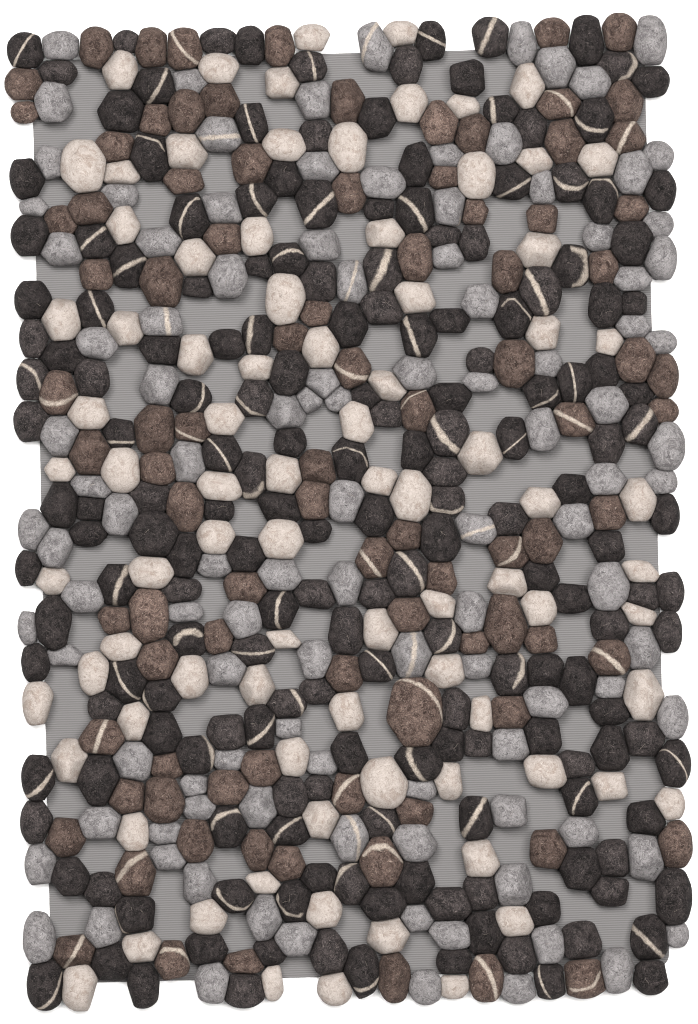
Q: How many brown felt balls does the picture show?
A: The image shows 92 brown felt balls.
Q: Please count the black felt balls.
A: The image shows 188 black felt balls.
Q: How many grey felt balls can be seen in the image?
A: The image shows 109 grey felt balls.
